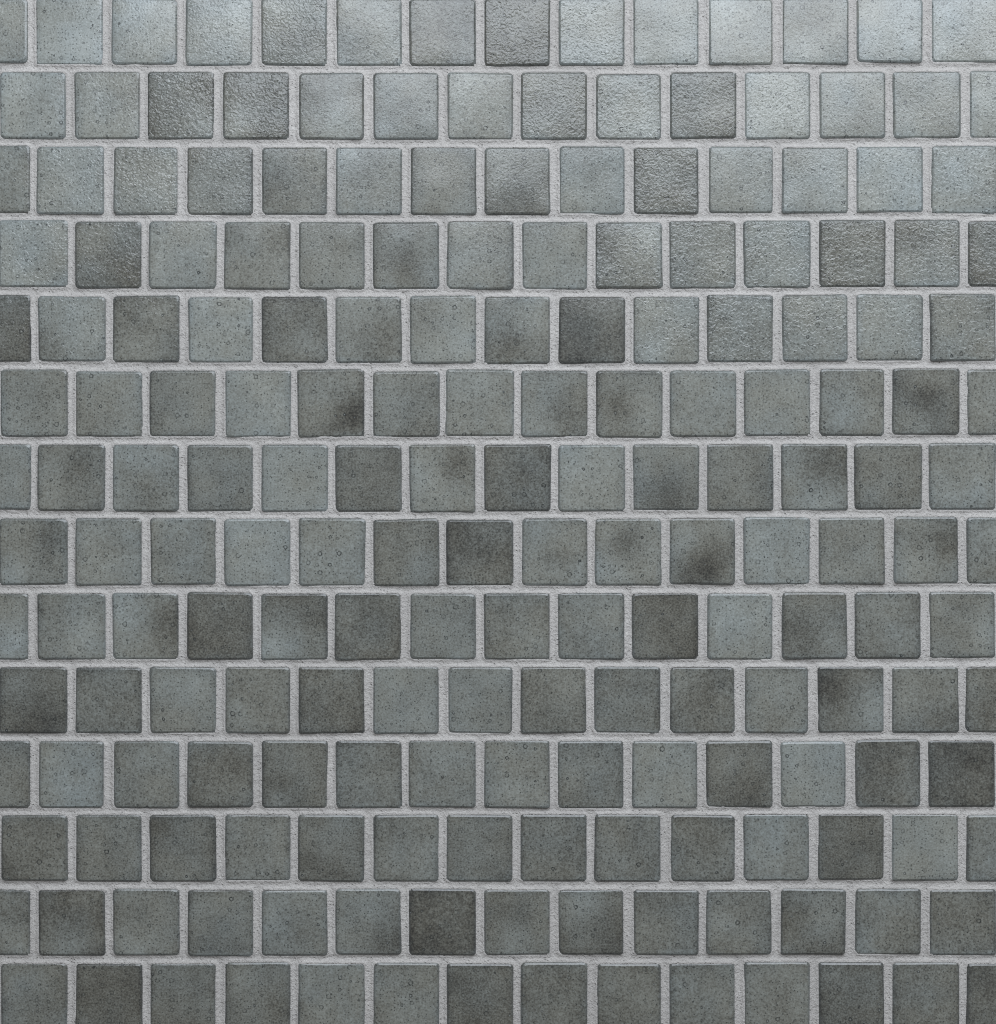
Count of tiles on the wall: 196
